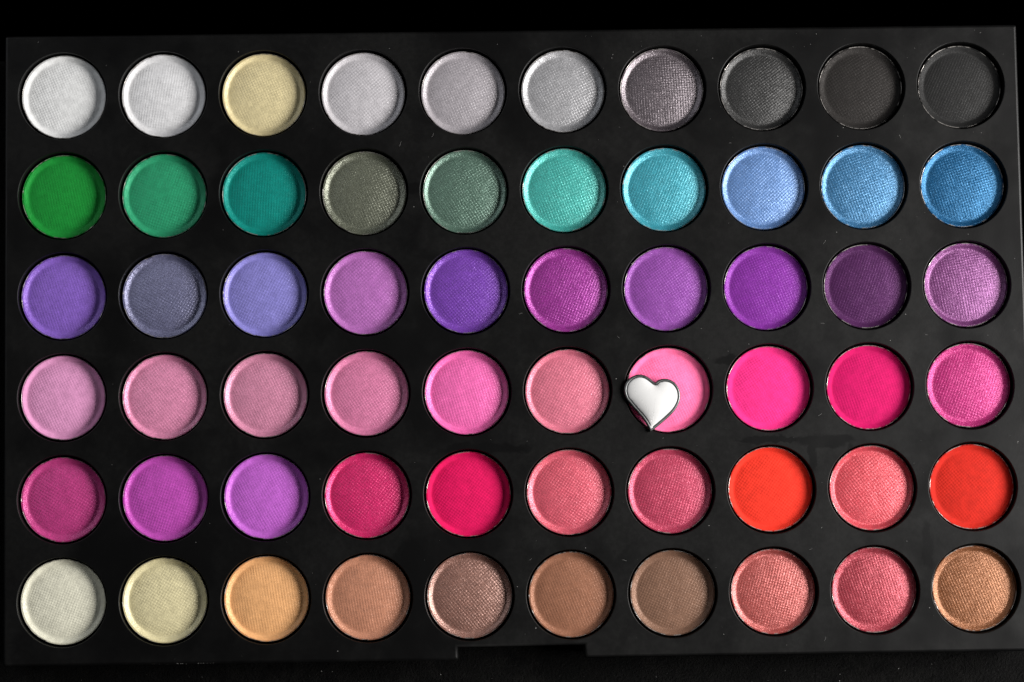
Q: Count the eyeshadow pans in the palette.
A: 60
